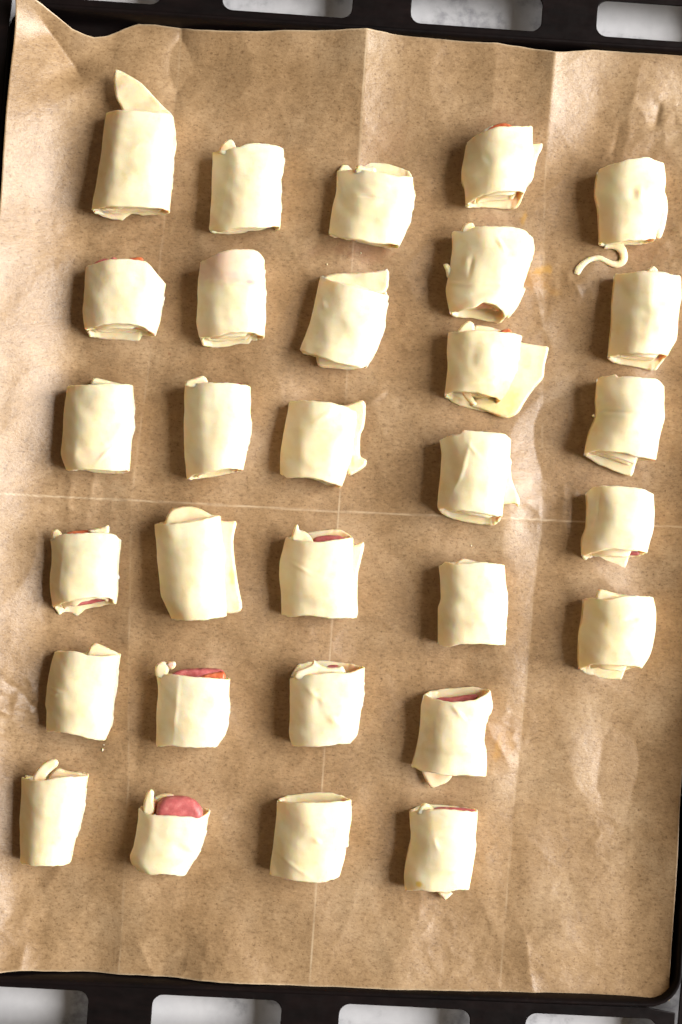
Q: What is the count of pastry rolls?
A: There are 30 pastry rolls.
